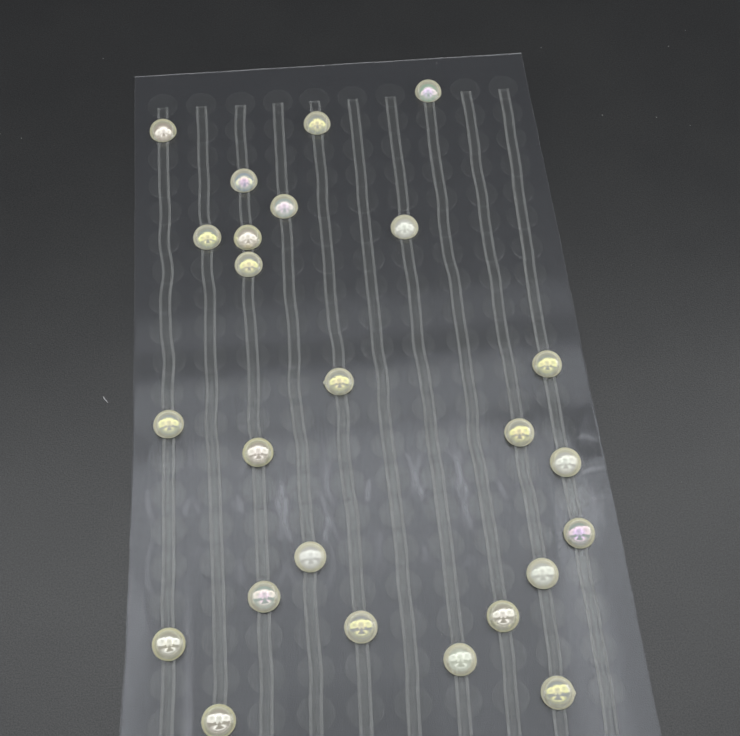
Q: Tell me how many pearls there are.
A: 25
